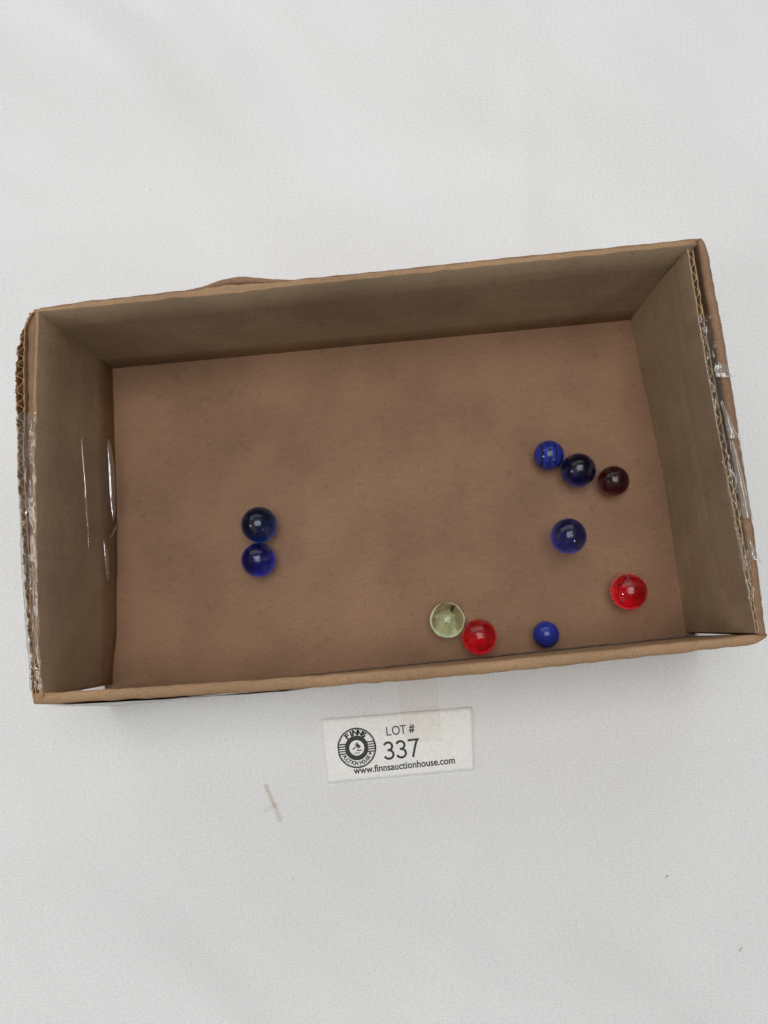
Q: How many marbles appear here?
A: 10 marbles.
